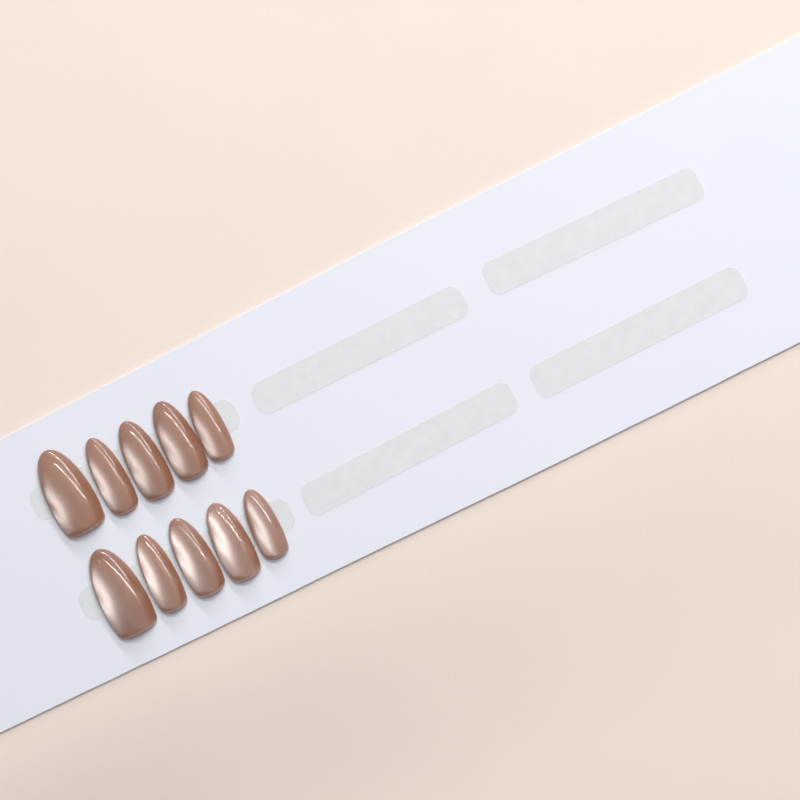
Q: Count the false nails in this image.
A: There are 10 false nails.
